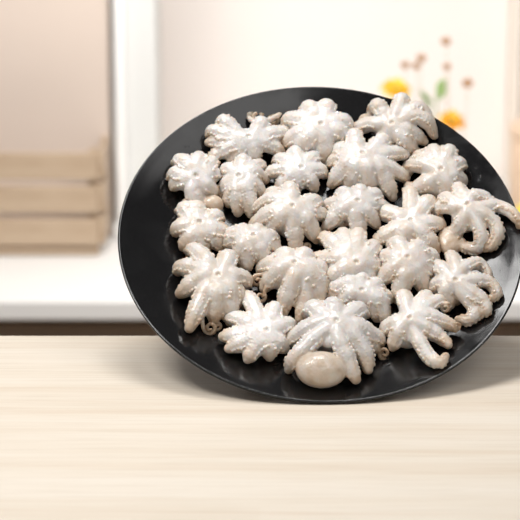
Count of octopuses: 23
